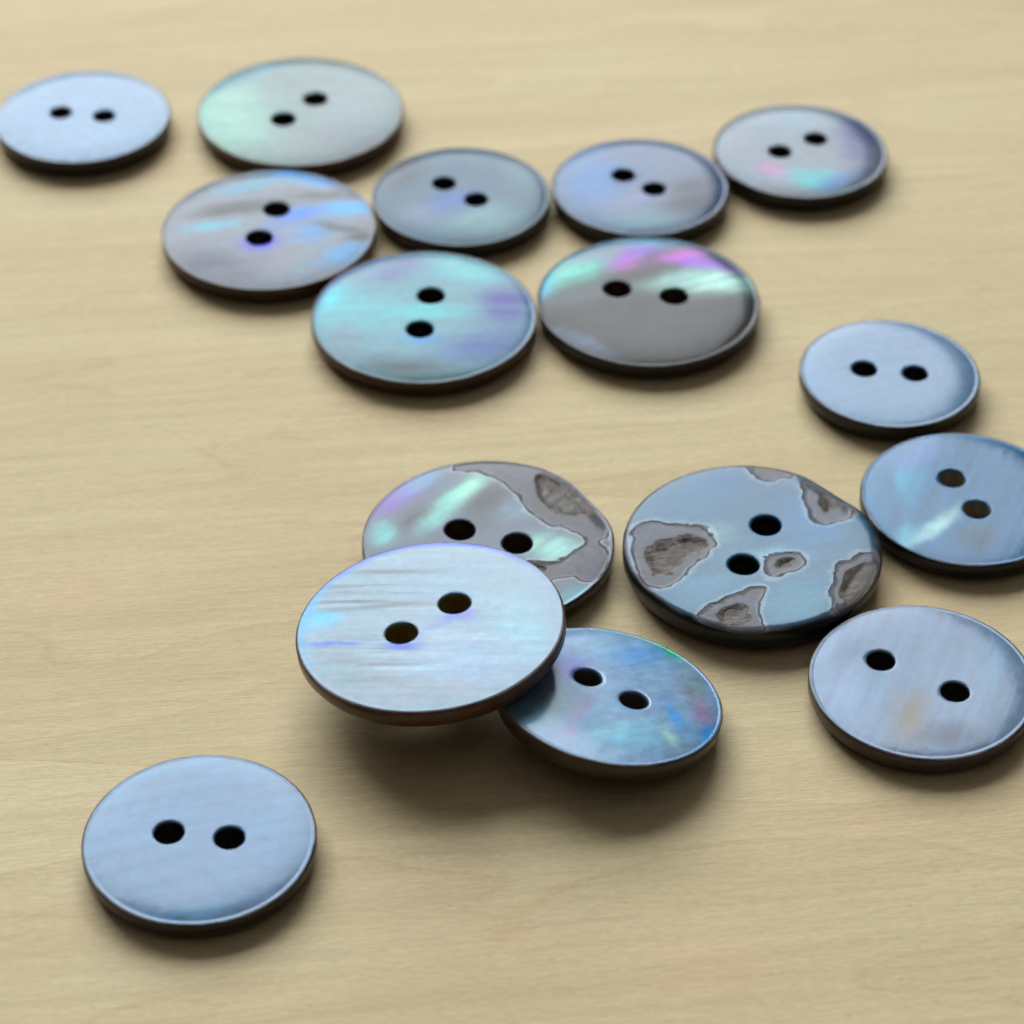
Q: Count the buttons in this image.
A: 16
